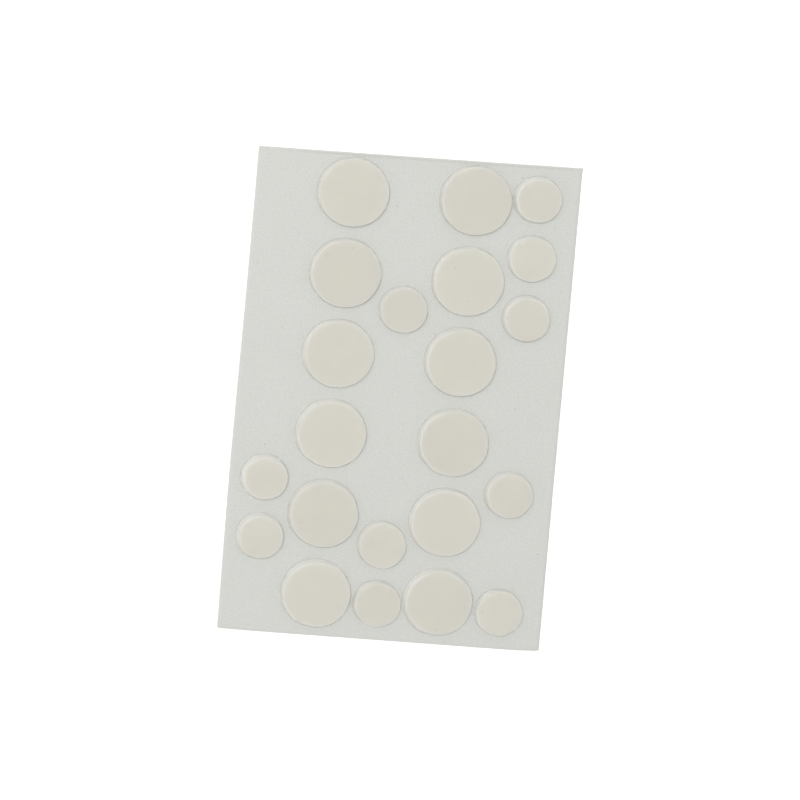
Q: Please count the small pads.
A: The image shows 10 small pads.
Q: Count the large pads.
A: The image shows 12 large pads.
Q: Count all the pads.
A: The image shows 22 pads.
